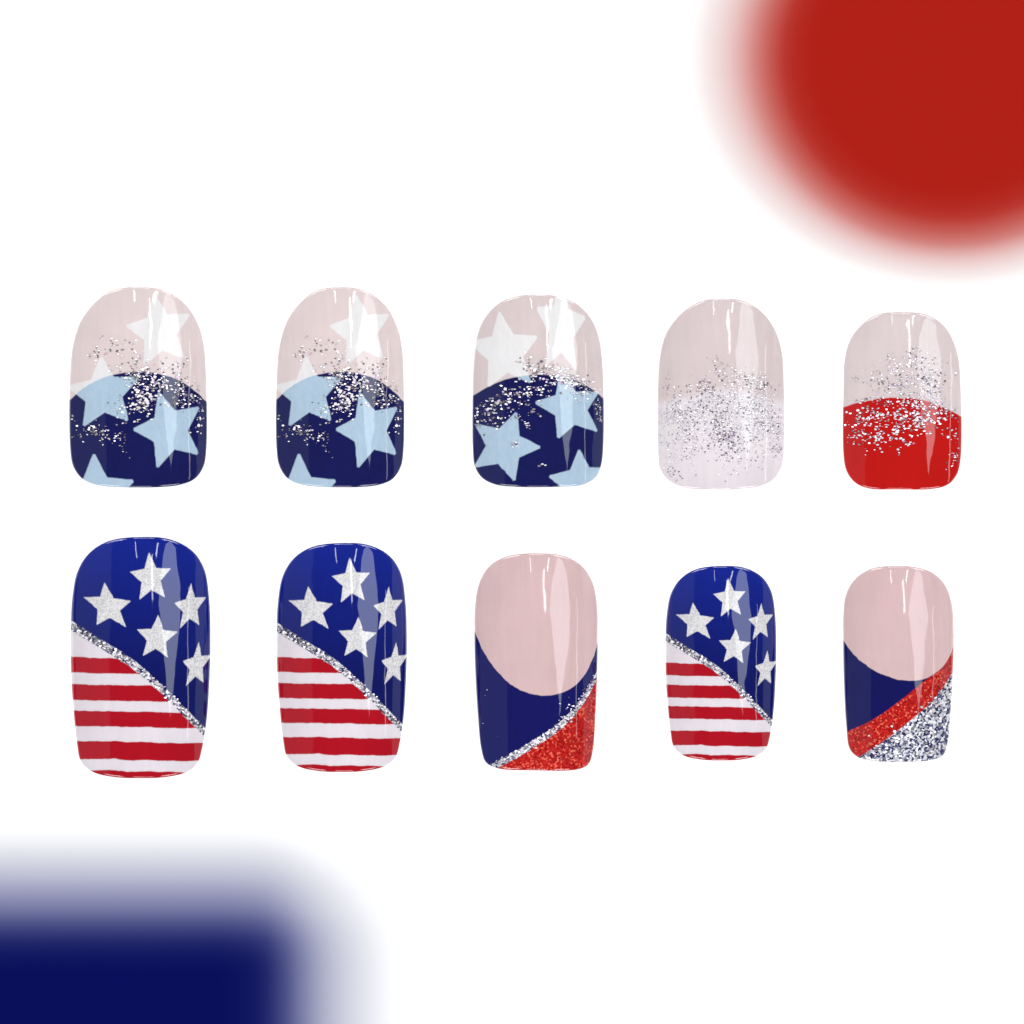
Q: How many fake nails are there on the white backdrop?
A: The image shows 10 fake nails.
